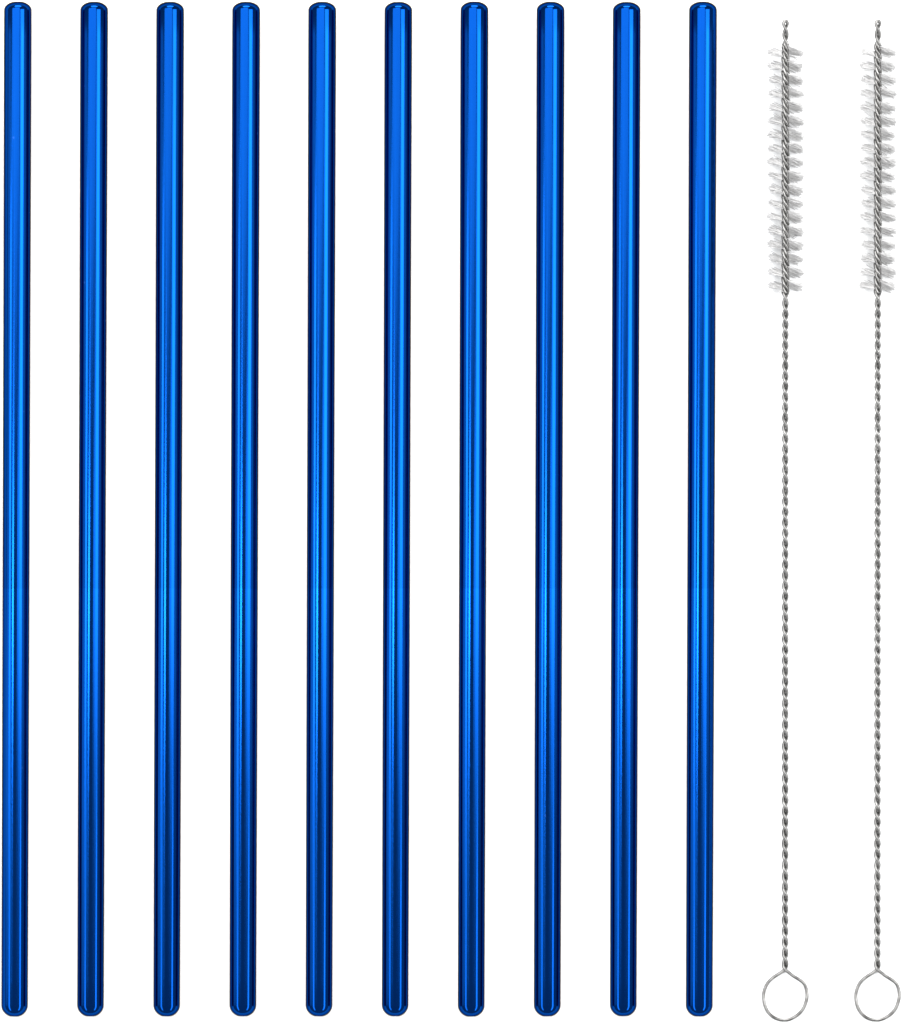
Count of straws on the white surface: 10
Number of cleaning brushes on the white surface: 2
